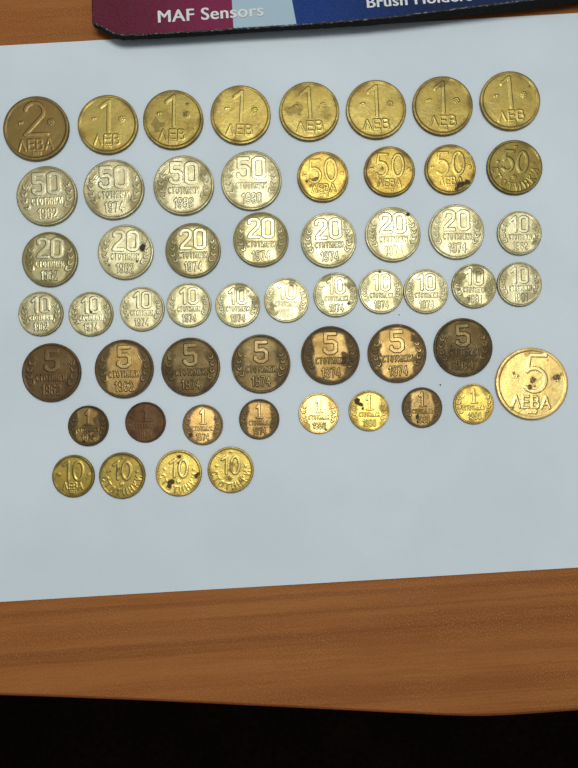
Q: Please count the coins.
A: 55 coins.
